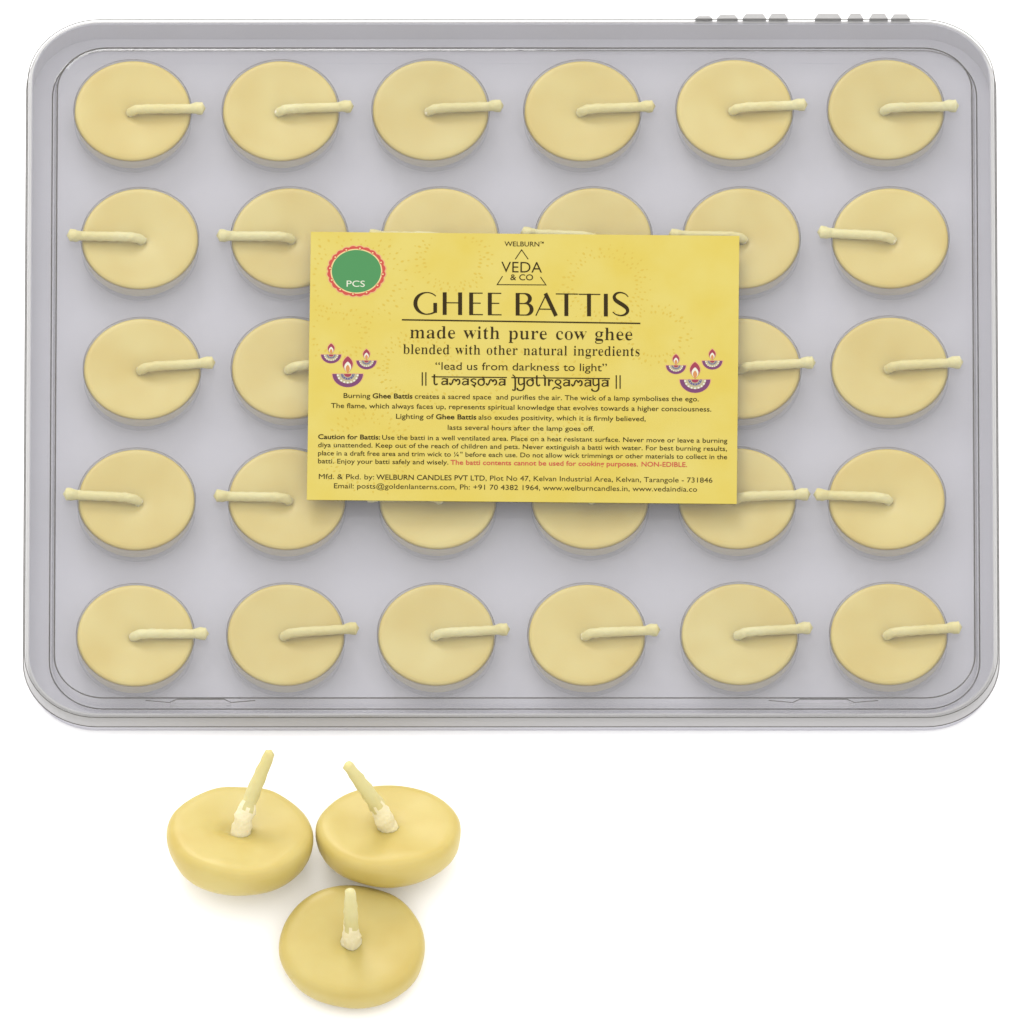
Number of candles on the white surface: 31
